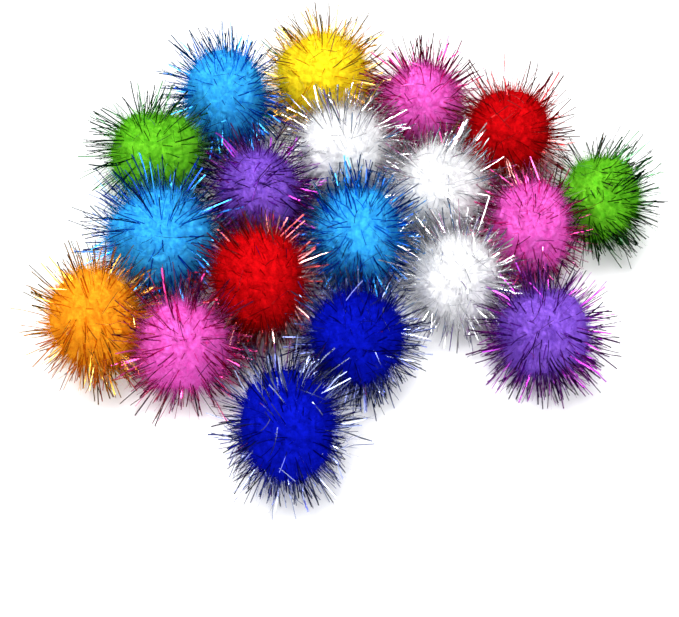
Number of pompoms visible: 19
